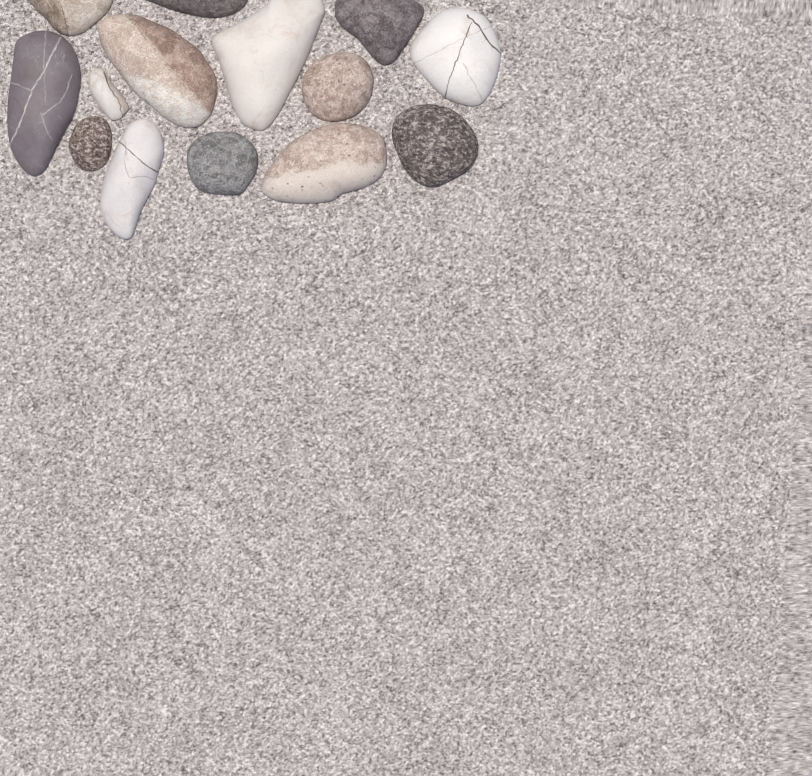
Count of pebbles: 14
